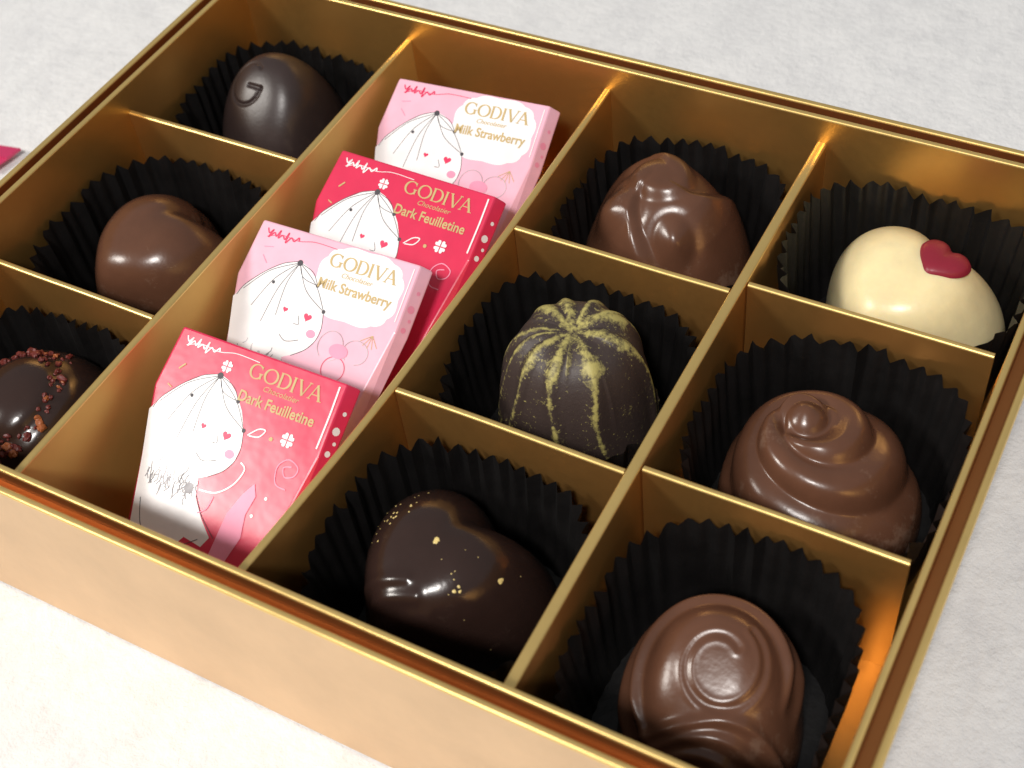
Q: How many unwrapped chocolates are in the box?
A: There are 9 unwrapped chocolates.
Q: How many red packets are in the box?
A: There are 2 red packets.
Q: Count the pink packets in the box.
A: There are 2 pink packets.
